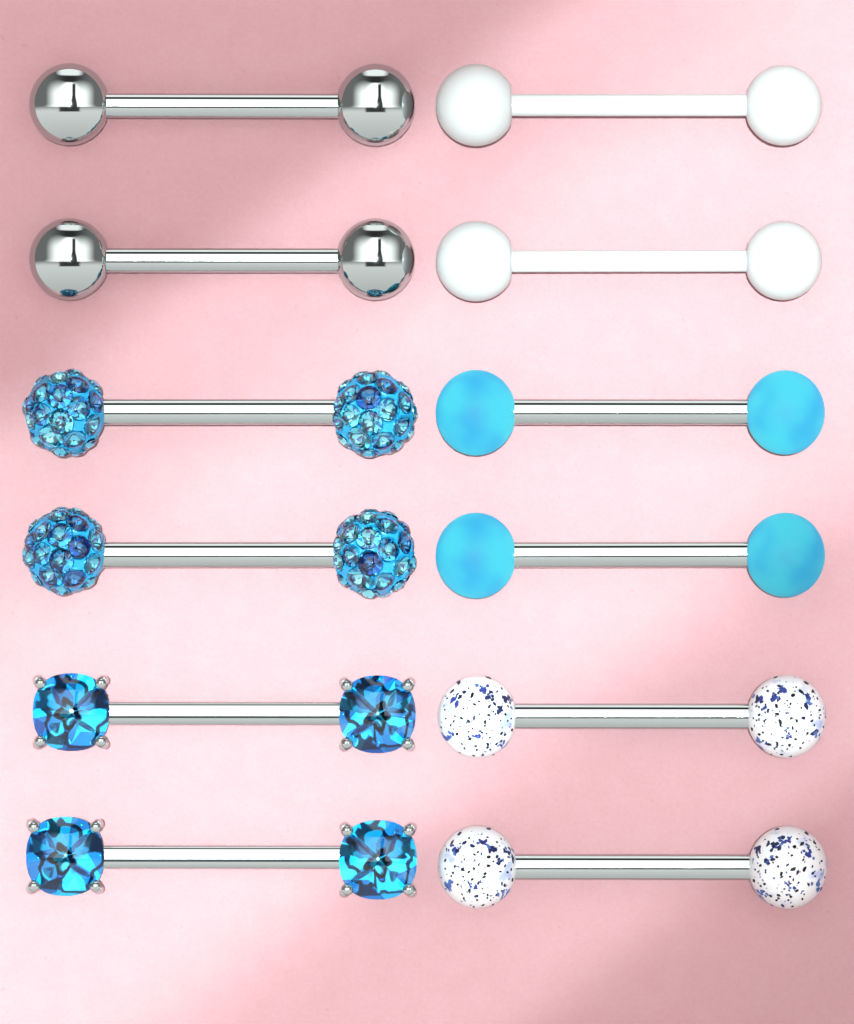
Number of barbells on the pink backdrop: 12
